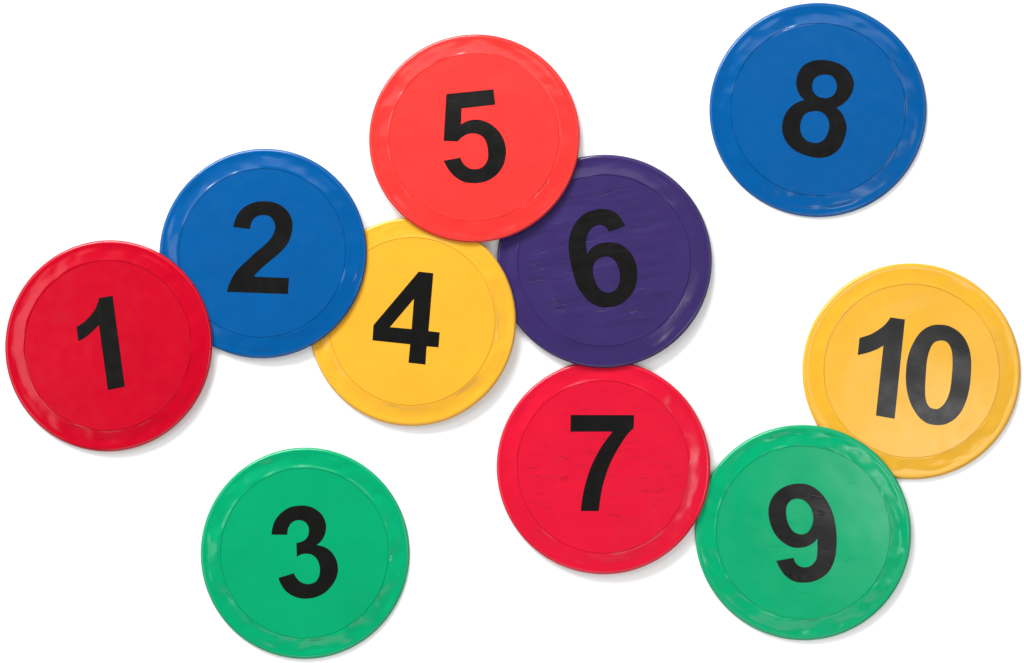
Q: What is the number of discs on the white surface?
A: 10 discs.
